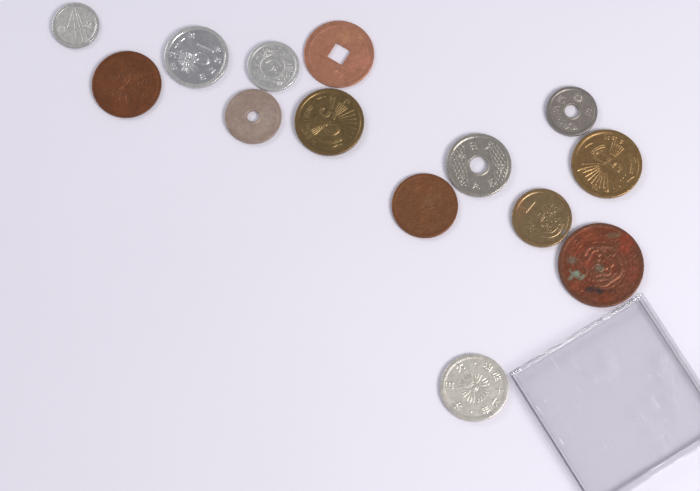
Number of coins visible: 14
